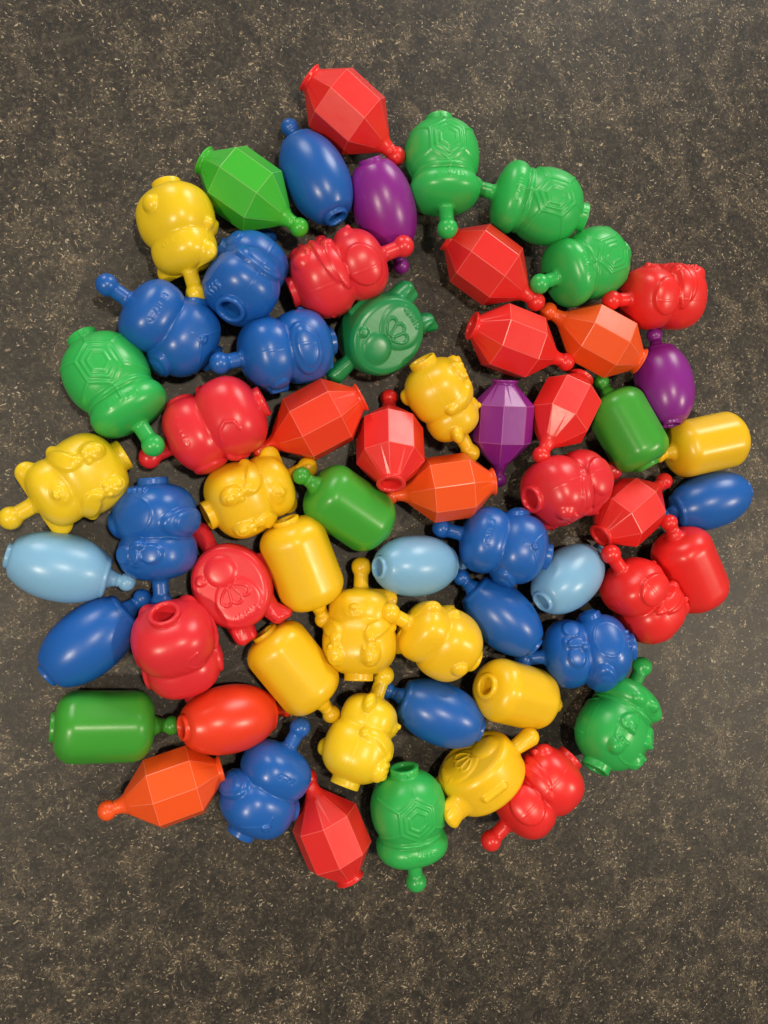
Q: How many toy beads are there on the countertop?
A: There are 62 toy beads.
